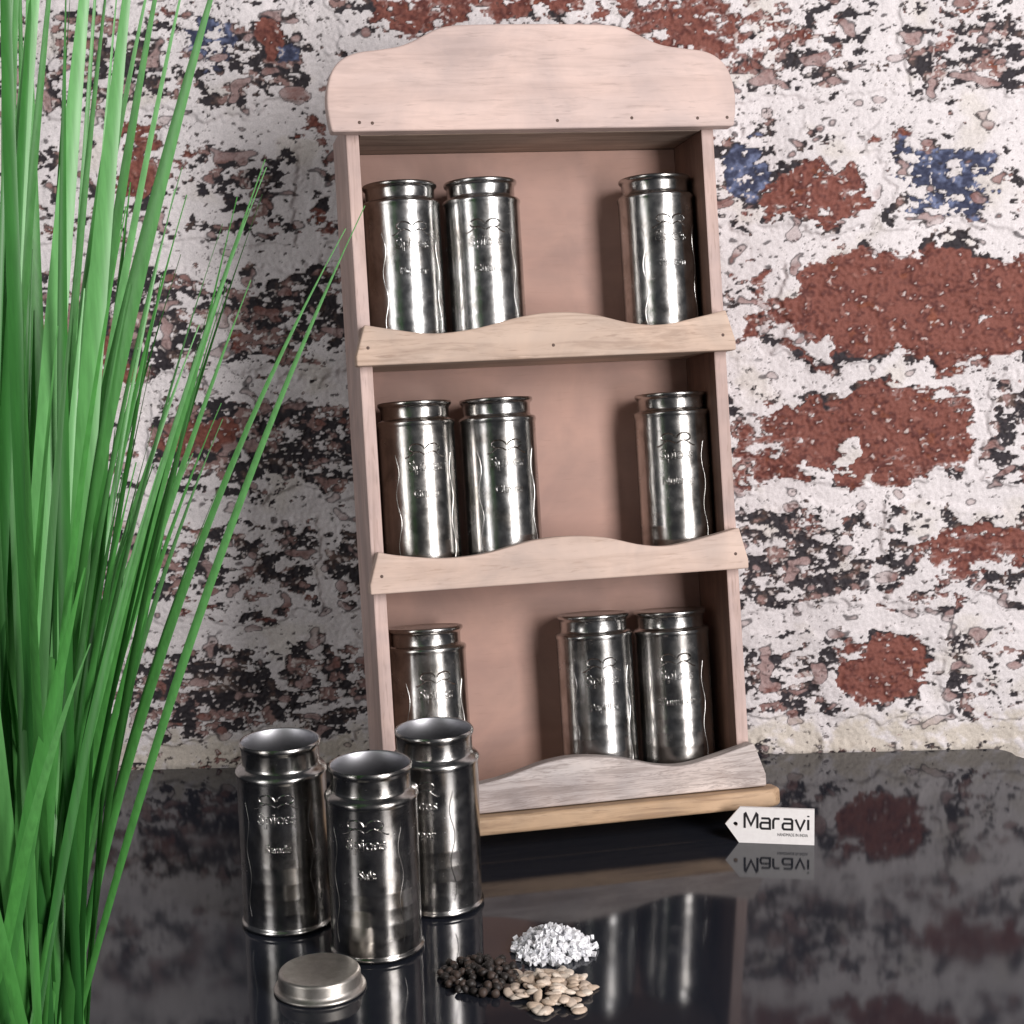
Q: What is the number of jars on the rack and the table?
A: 12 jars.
